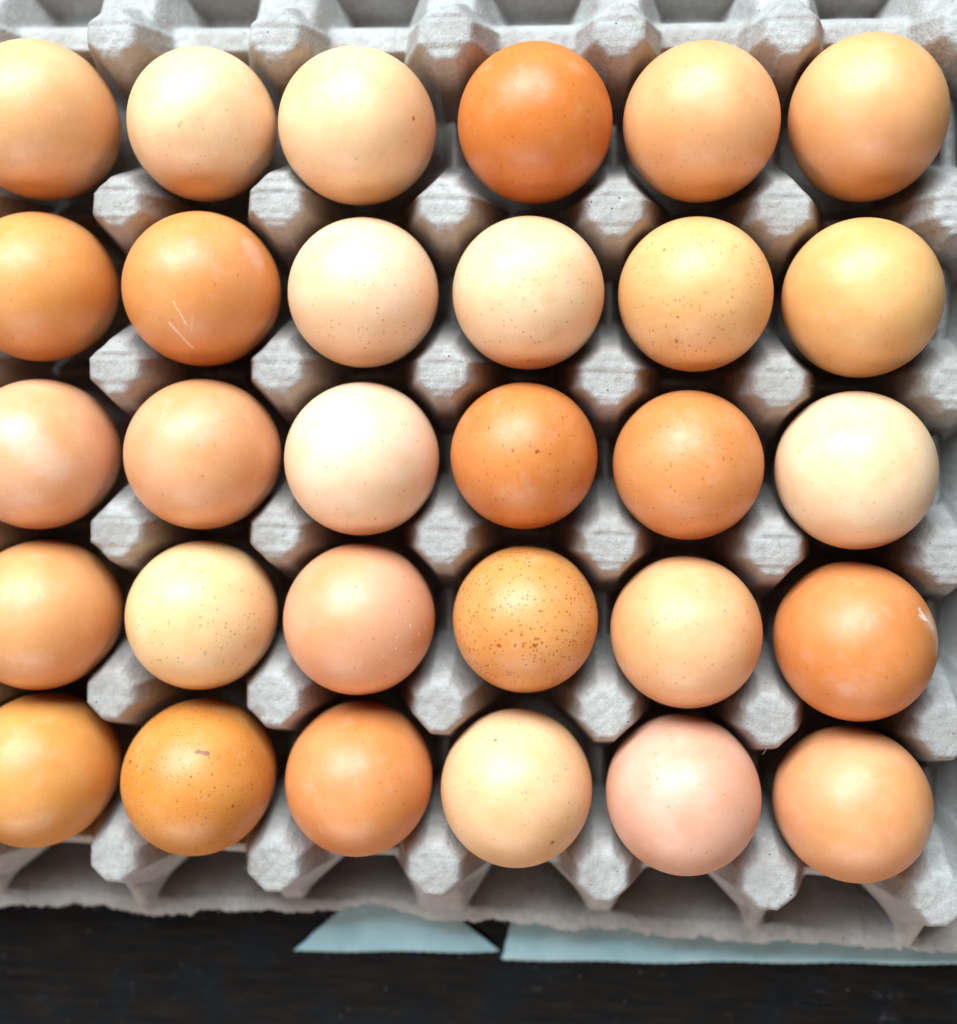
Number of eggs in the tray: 30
